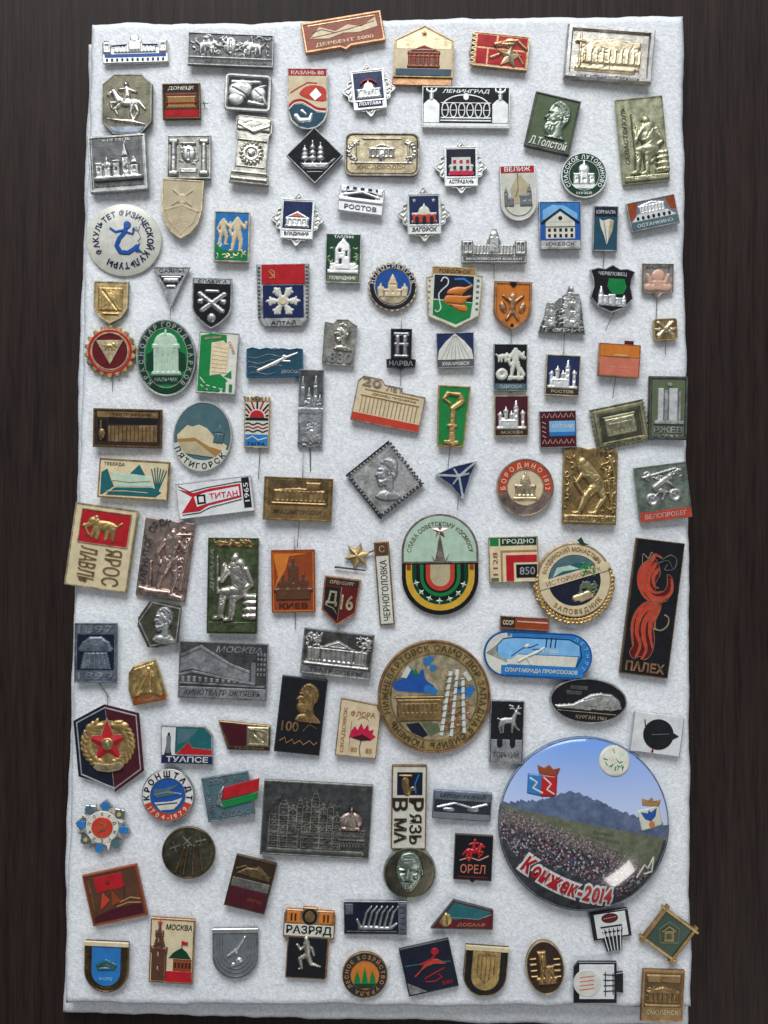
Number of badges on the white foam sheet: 125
